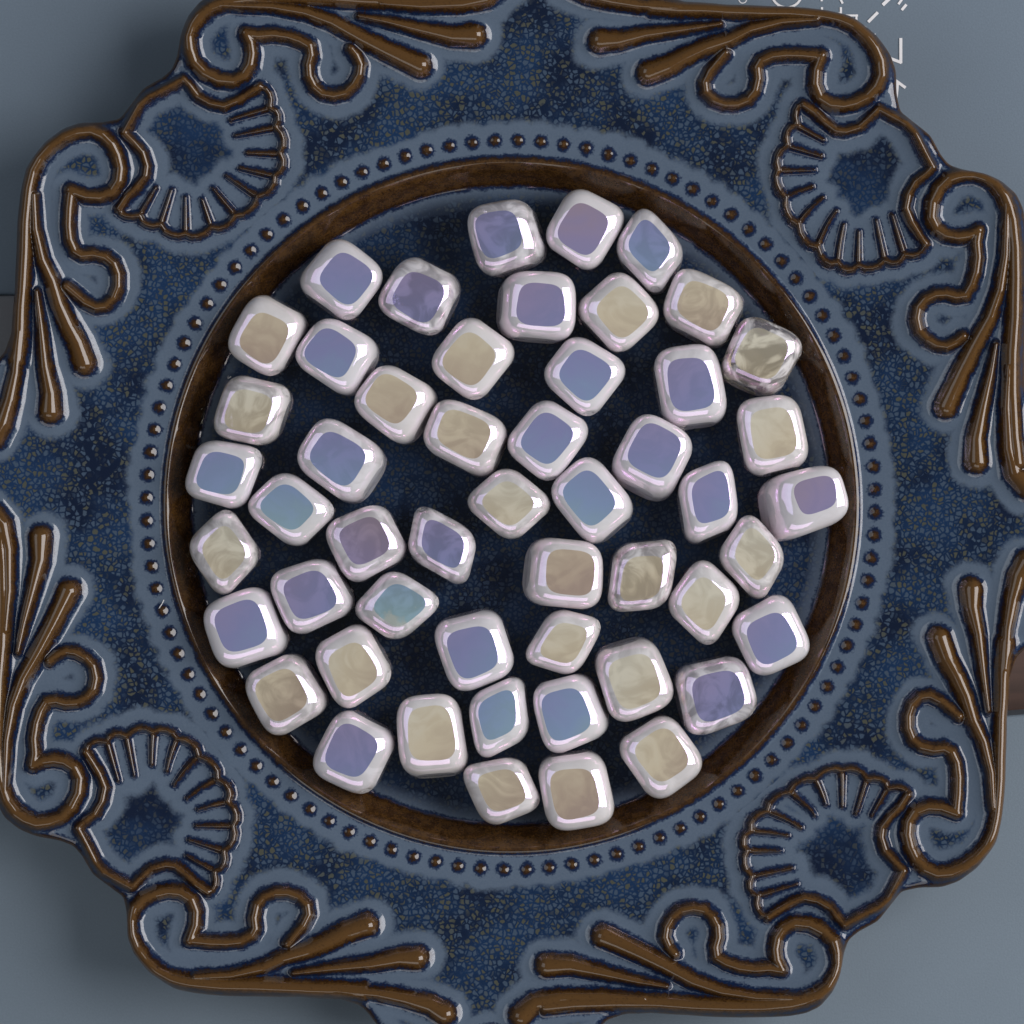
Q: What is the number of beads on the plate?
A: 51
